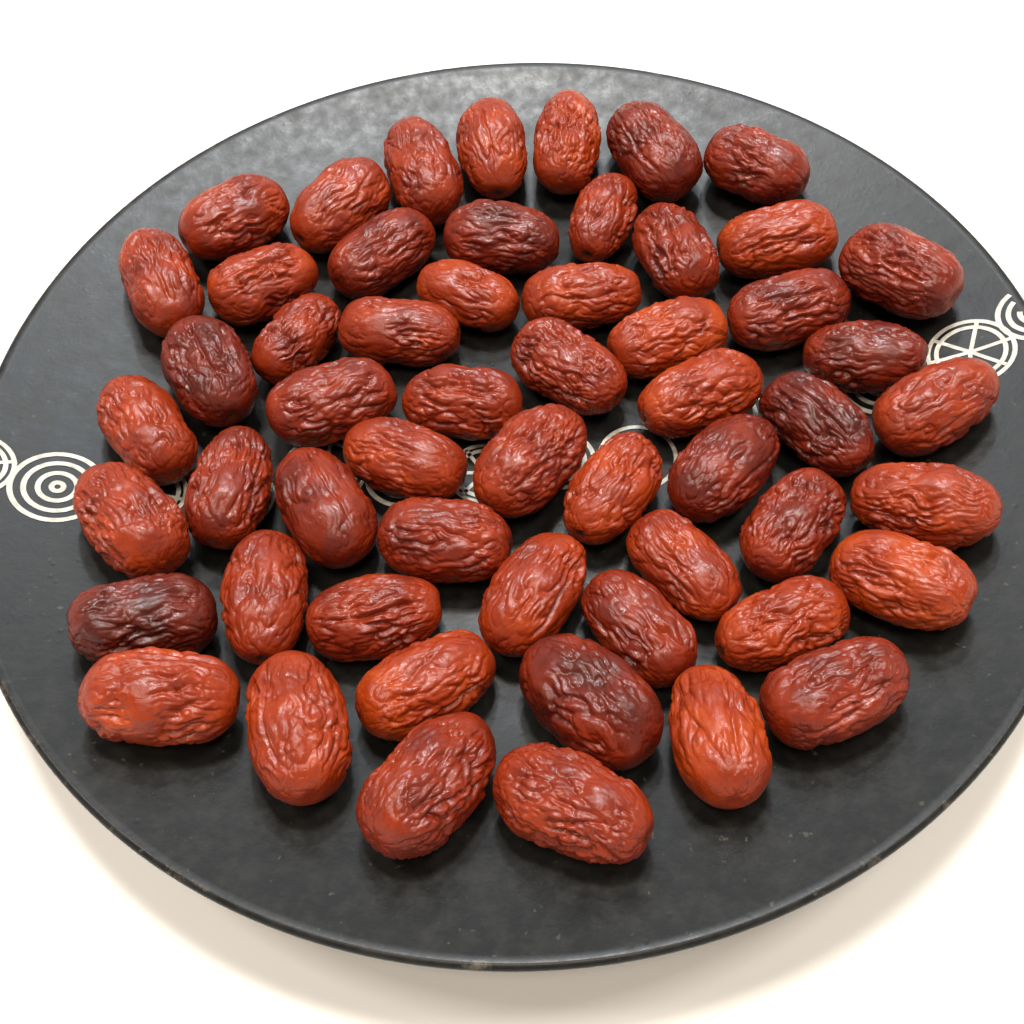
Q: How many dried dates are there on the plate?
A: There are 56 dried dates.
